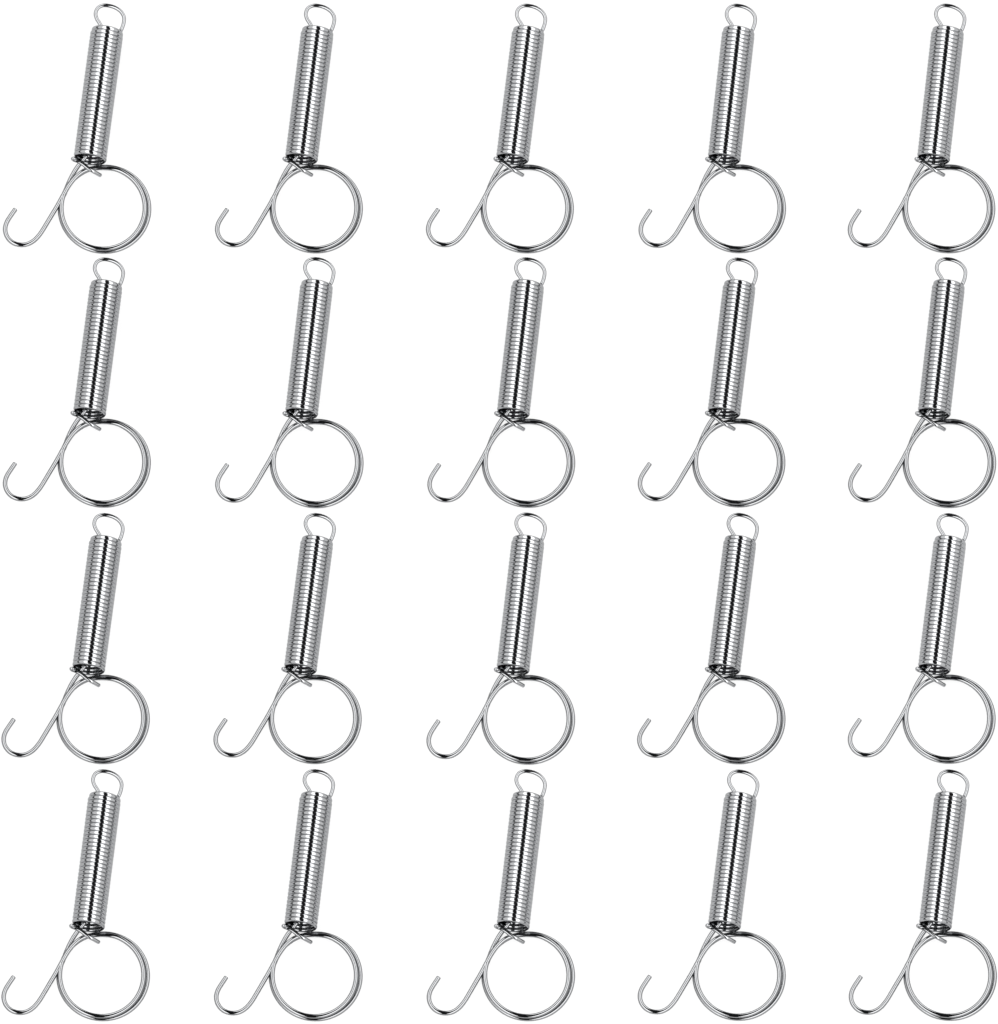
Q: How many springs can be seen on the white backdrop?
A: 20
